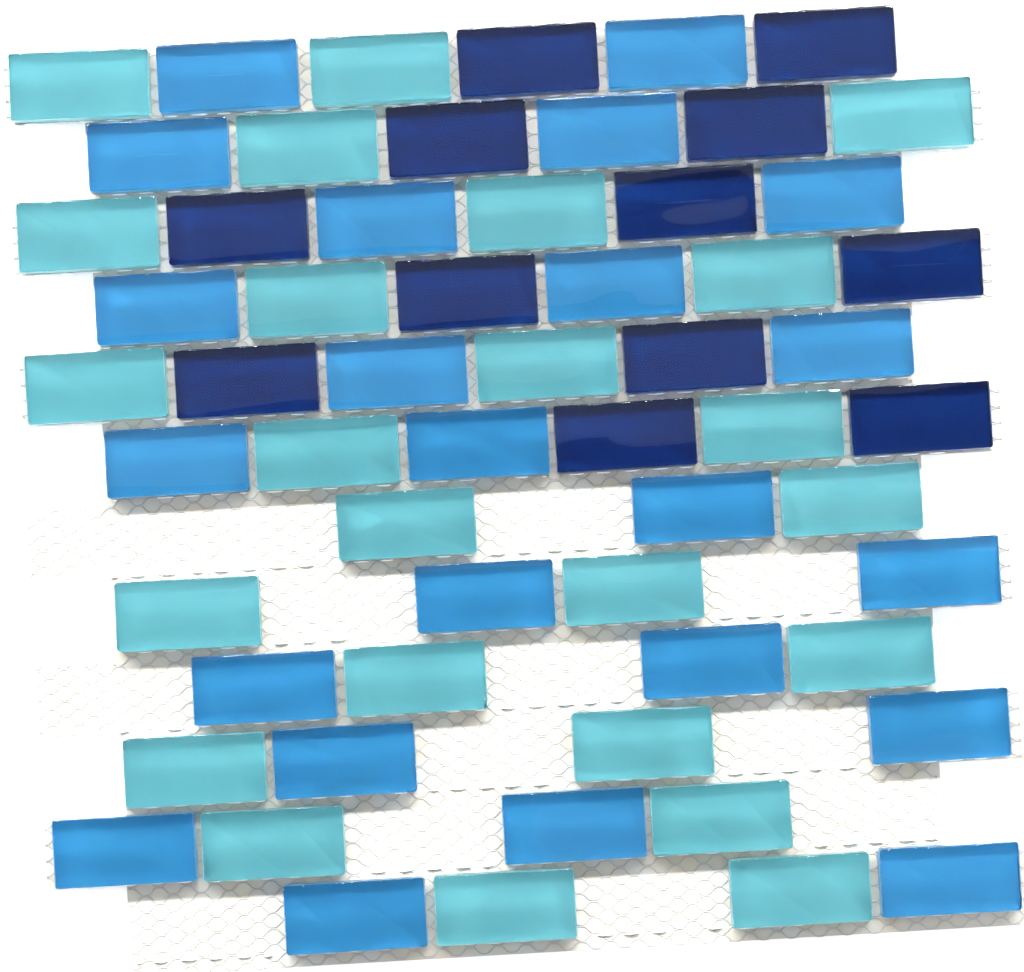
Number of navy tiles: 12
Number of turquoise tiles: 24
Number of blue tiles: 23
